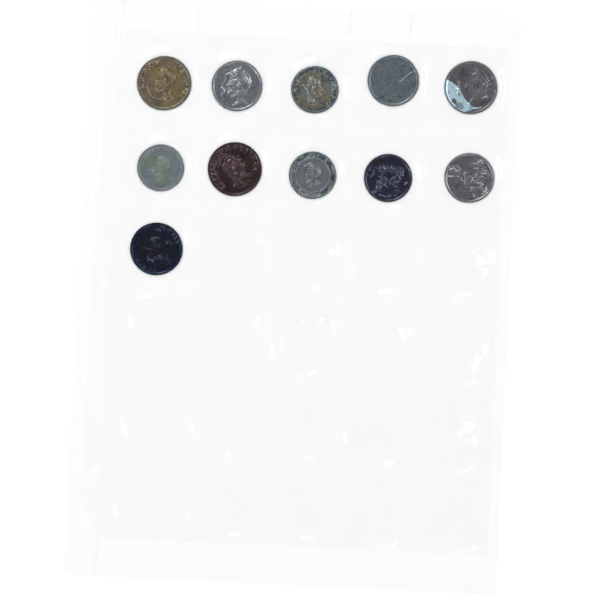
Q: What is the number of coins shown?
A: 11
